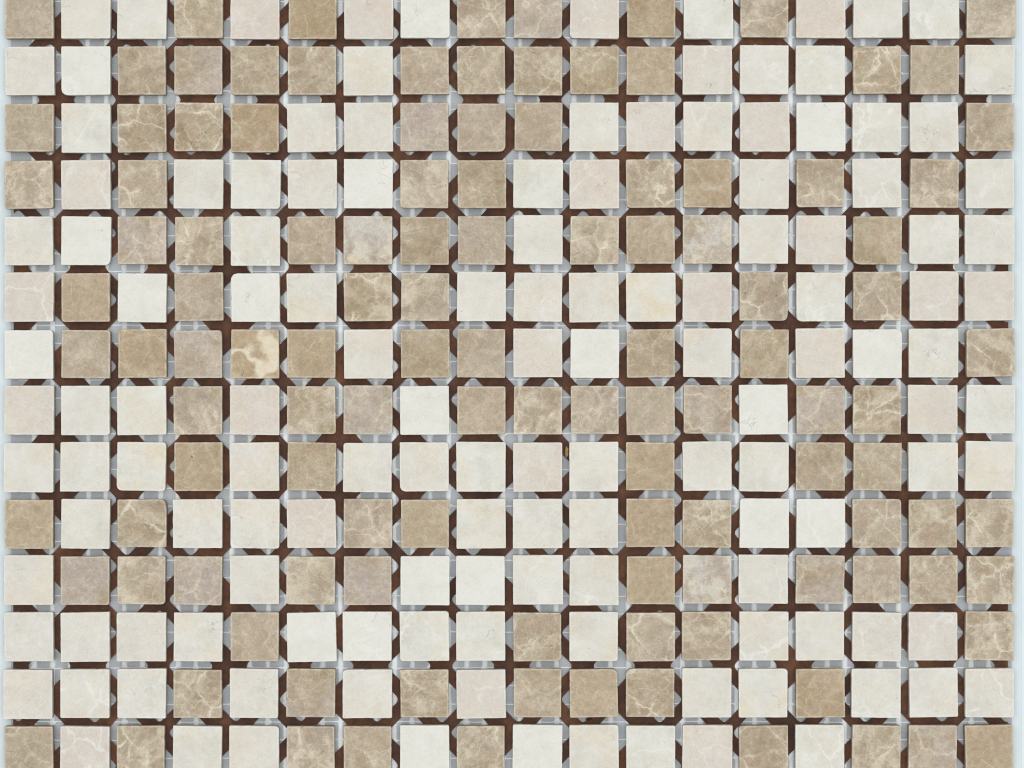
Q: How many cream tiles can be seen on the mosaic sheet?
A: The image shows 135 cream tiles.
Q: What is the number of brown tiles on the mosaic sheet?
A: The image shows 117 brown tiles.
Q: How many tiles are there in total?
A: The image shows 252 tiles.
